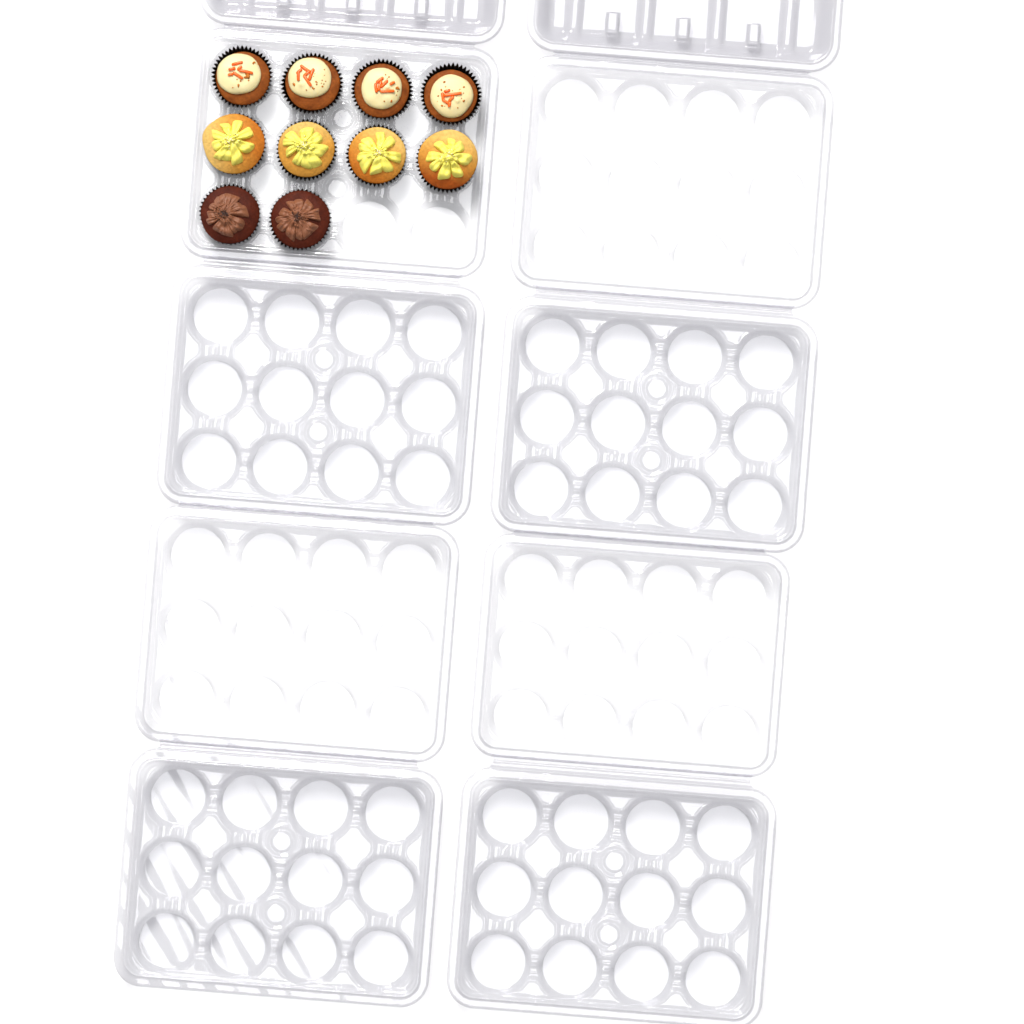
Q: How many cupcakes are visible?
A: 10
